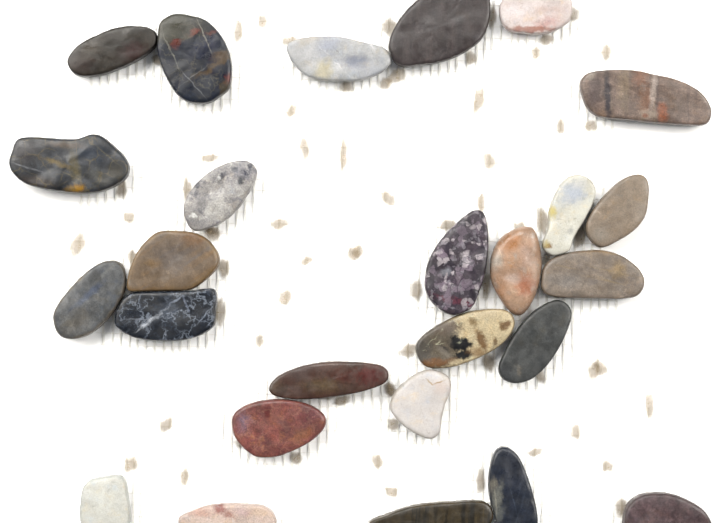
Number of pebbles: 26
